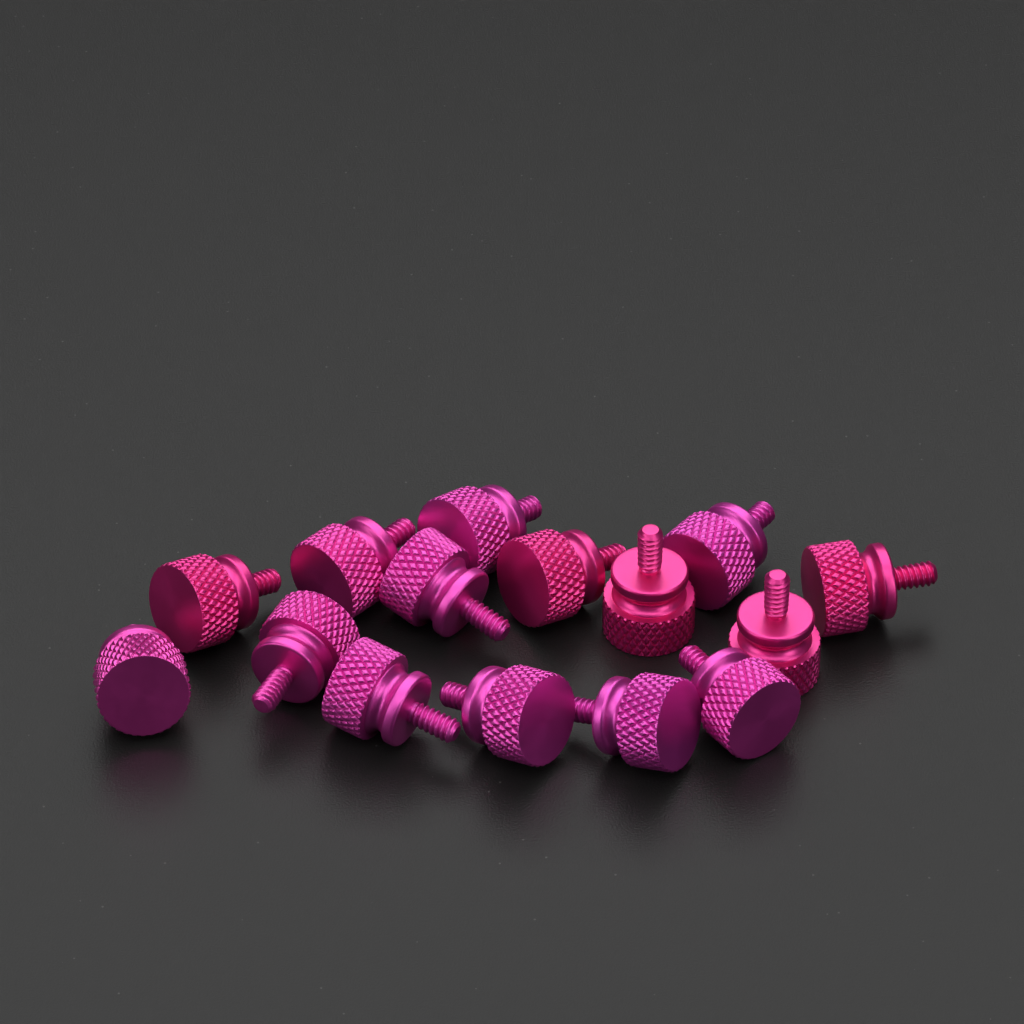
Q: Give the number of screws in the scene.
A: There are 15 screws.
